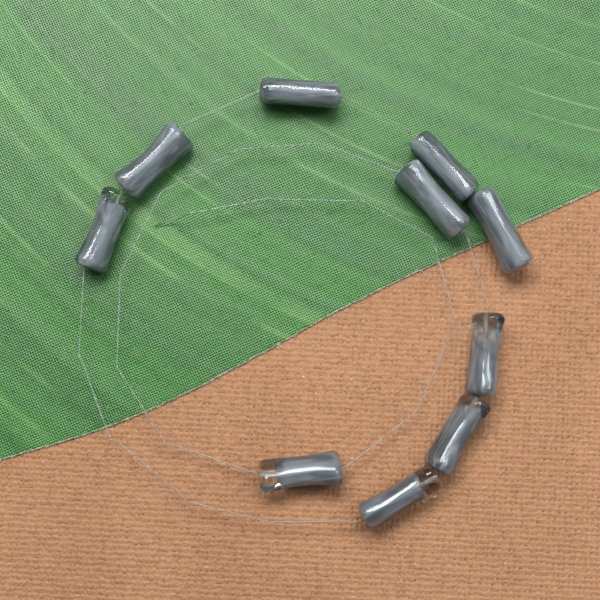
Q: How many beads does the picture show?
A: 10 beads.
